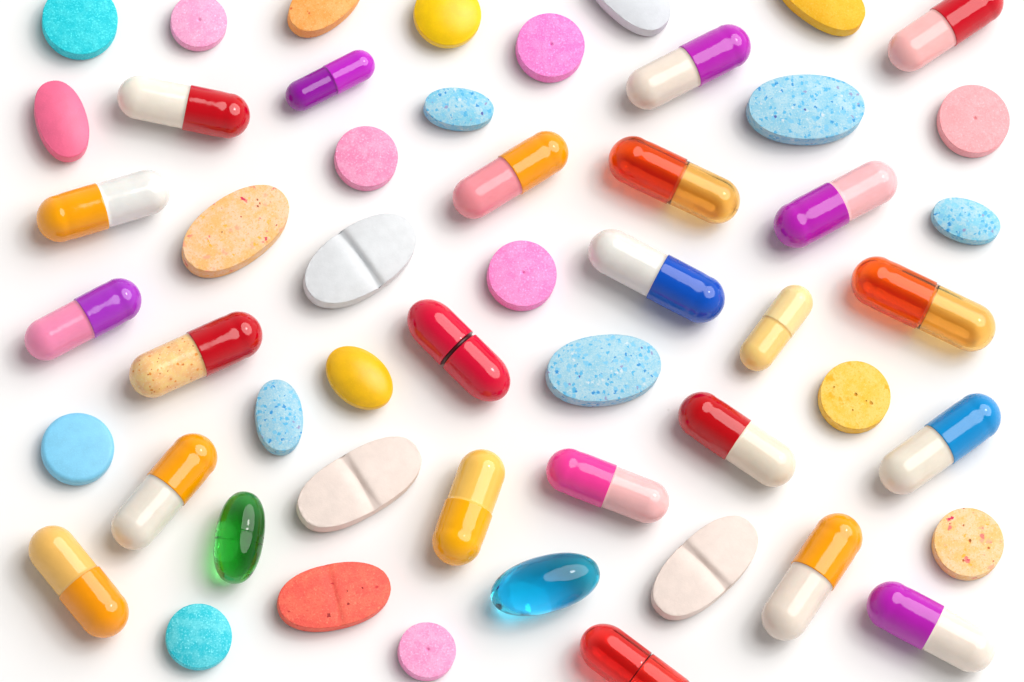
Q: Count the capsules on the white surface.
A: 25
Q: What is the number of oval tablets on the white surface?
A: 15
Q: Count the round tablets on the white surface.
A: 12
